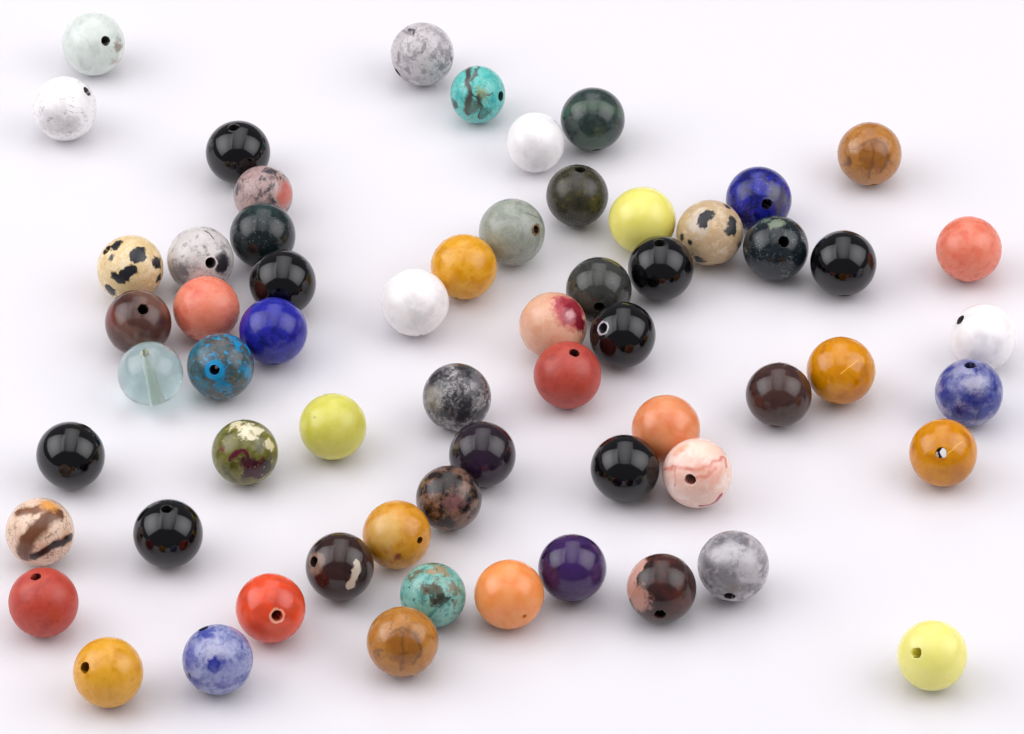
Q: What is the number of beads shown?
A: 62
